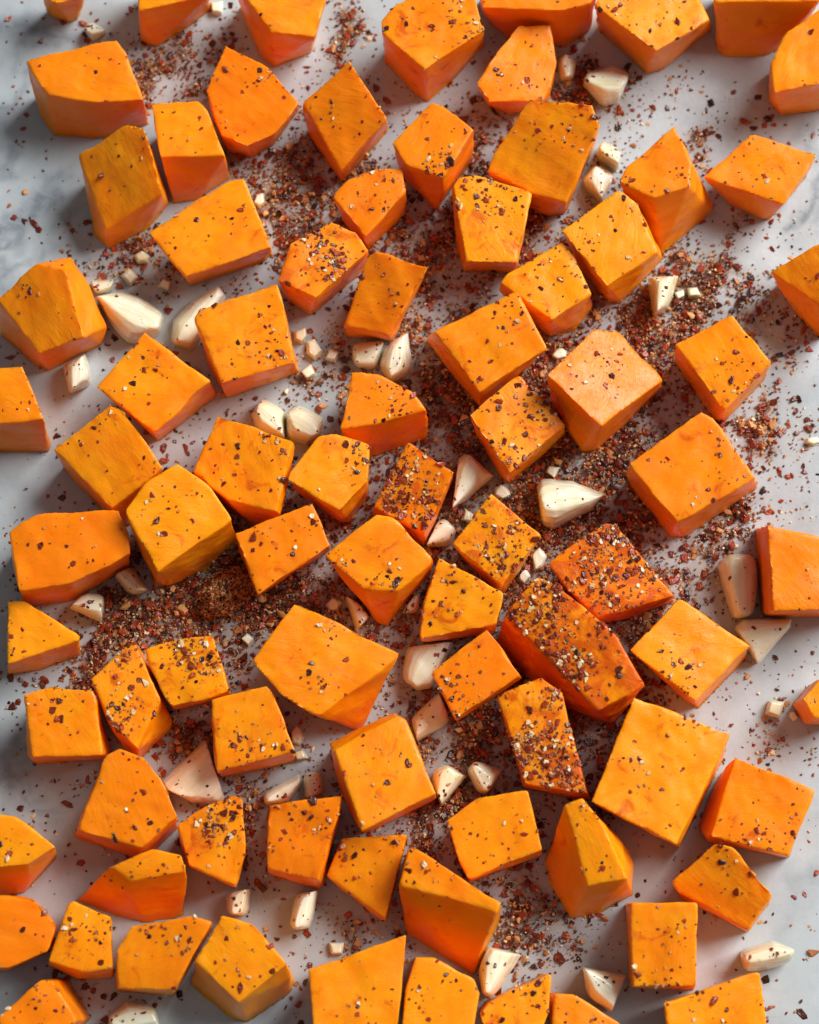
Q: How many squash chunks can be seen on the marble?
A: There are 83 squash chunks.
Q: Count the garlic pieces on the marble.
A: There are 61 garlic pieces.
